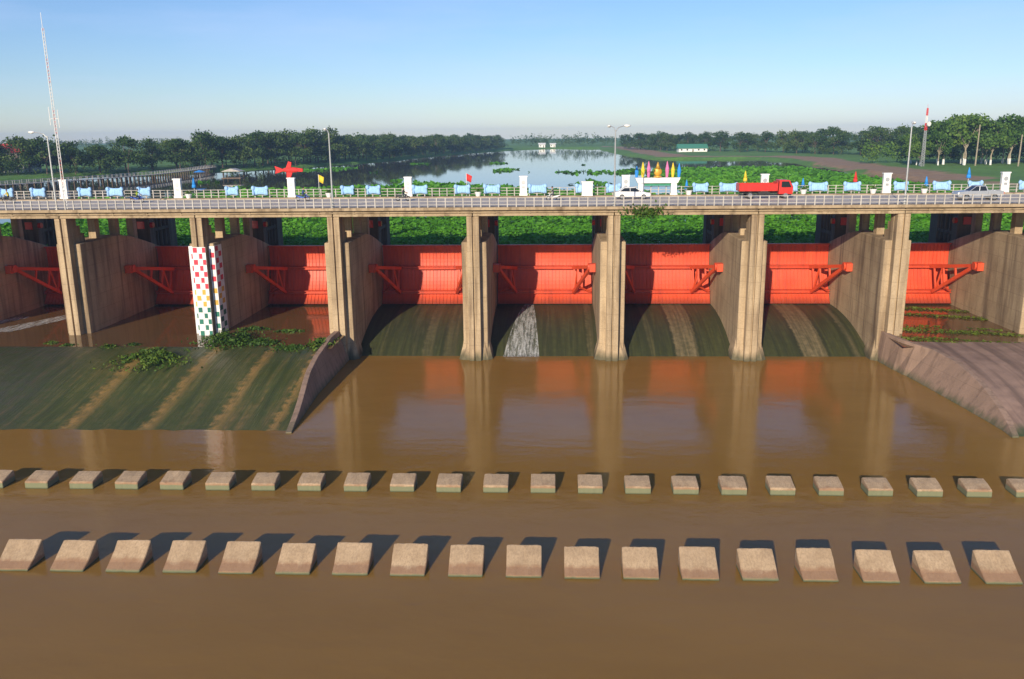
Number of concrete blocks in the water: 41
